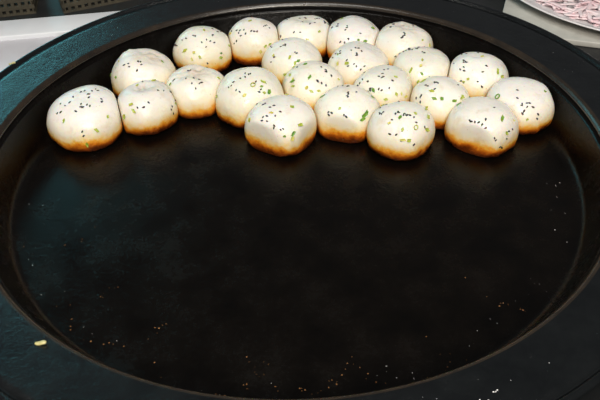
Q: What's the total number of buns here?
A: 22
